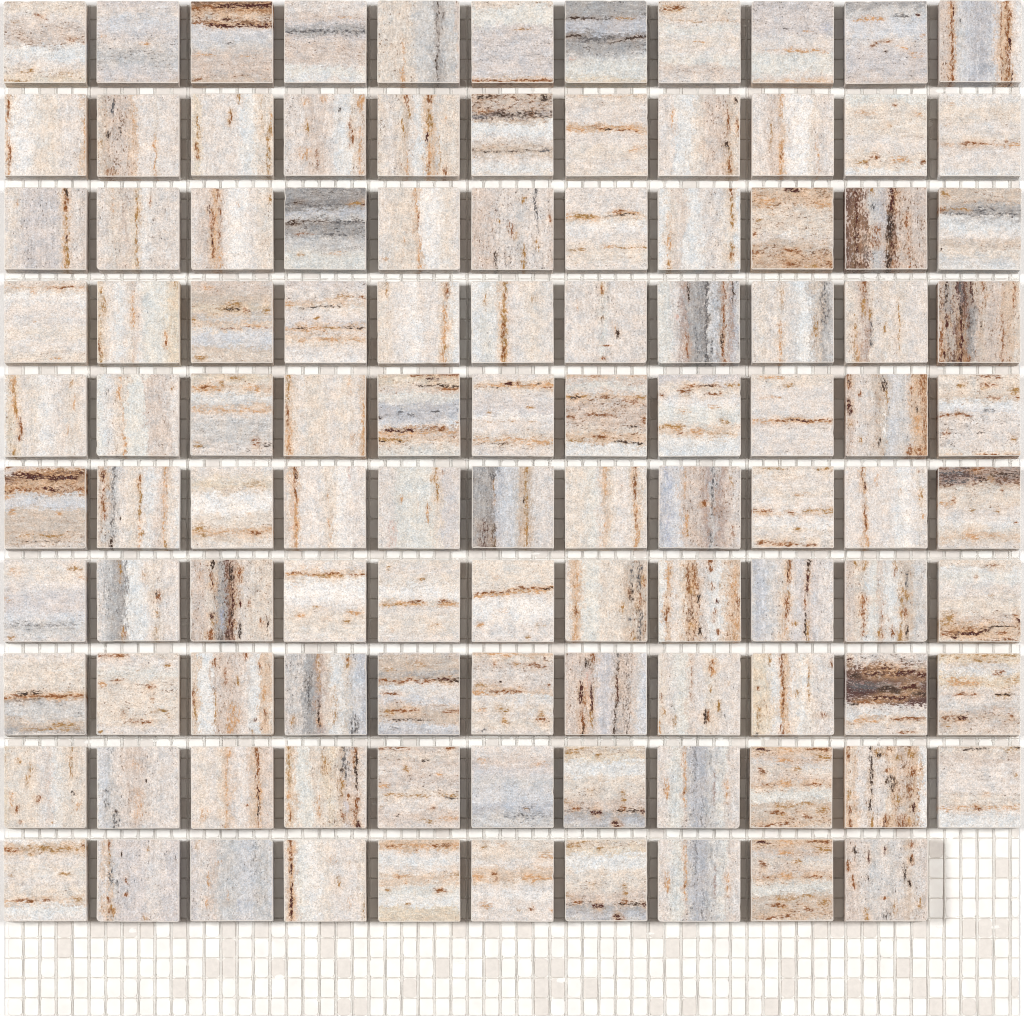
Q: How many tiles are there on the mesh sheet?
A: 109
